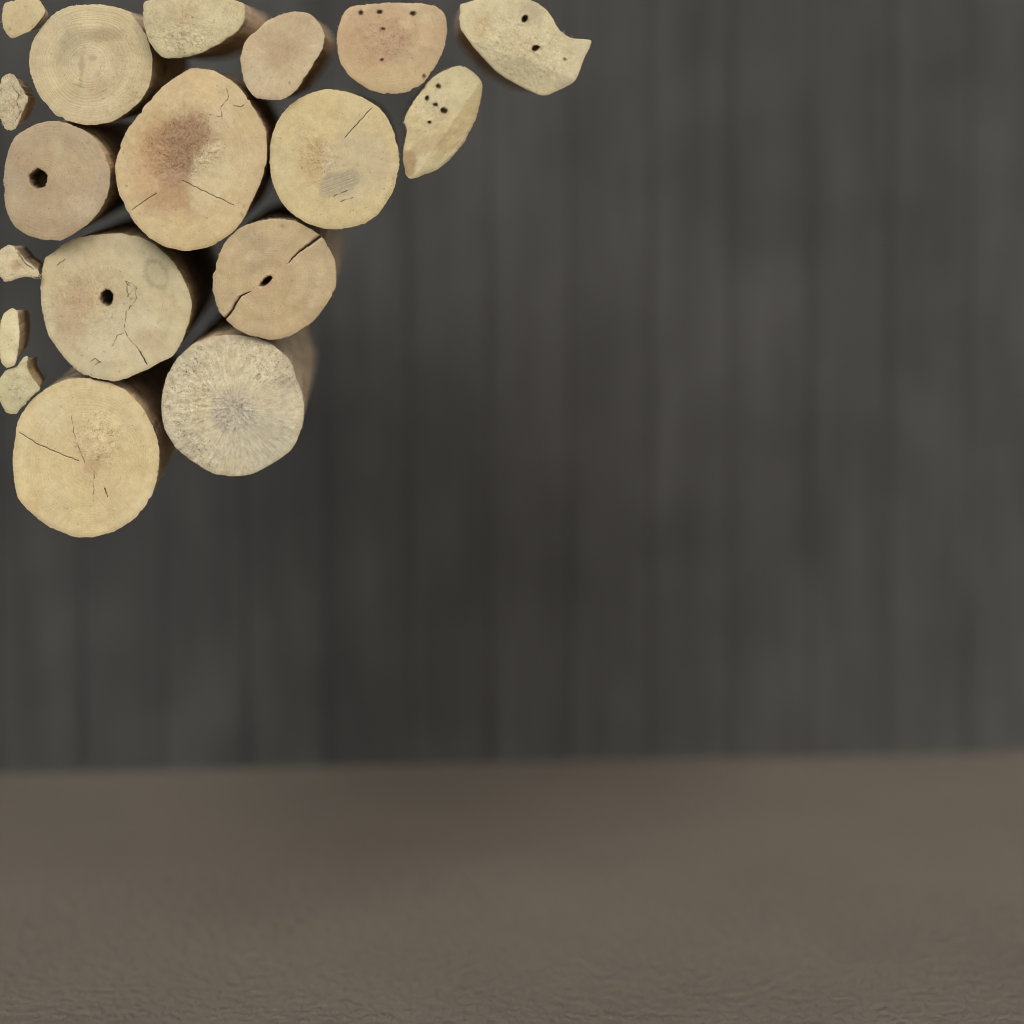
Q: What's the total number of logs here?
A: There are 18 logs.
